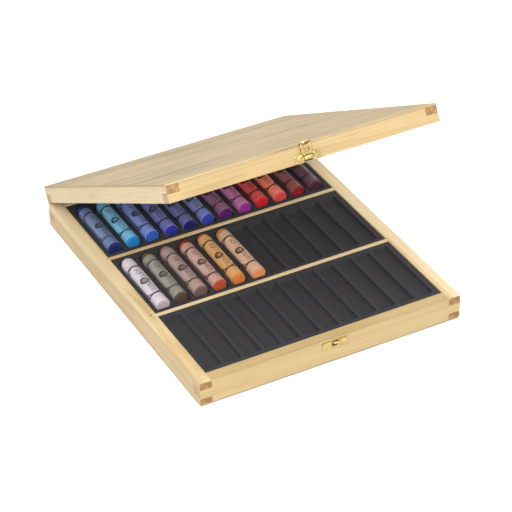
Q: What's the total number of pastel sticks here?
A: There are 18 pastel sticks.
